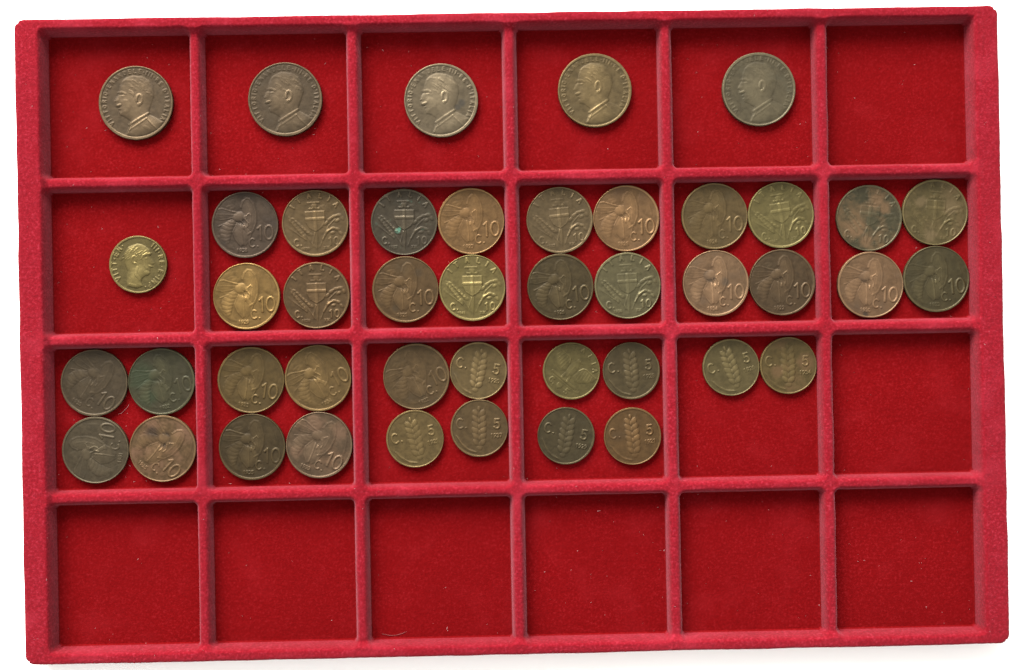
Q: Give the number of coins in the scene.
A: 44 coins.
